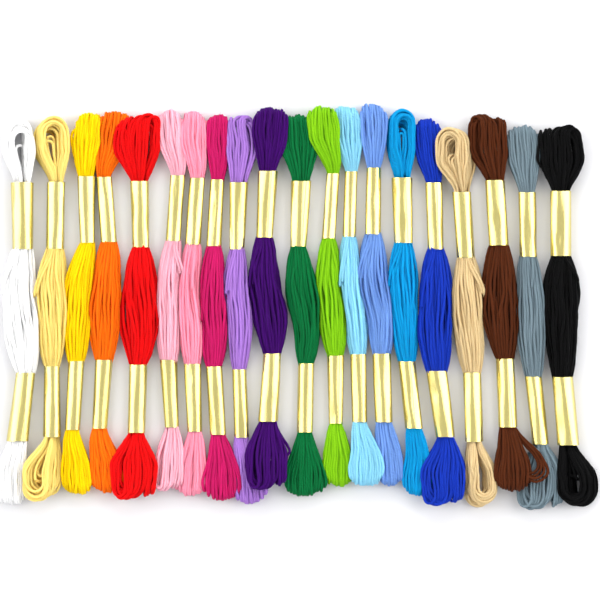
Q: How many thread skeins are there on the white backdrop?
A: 20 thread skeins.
